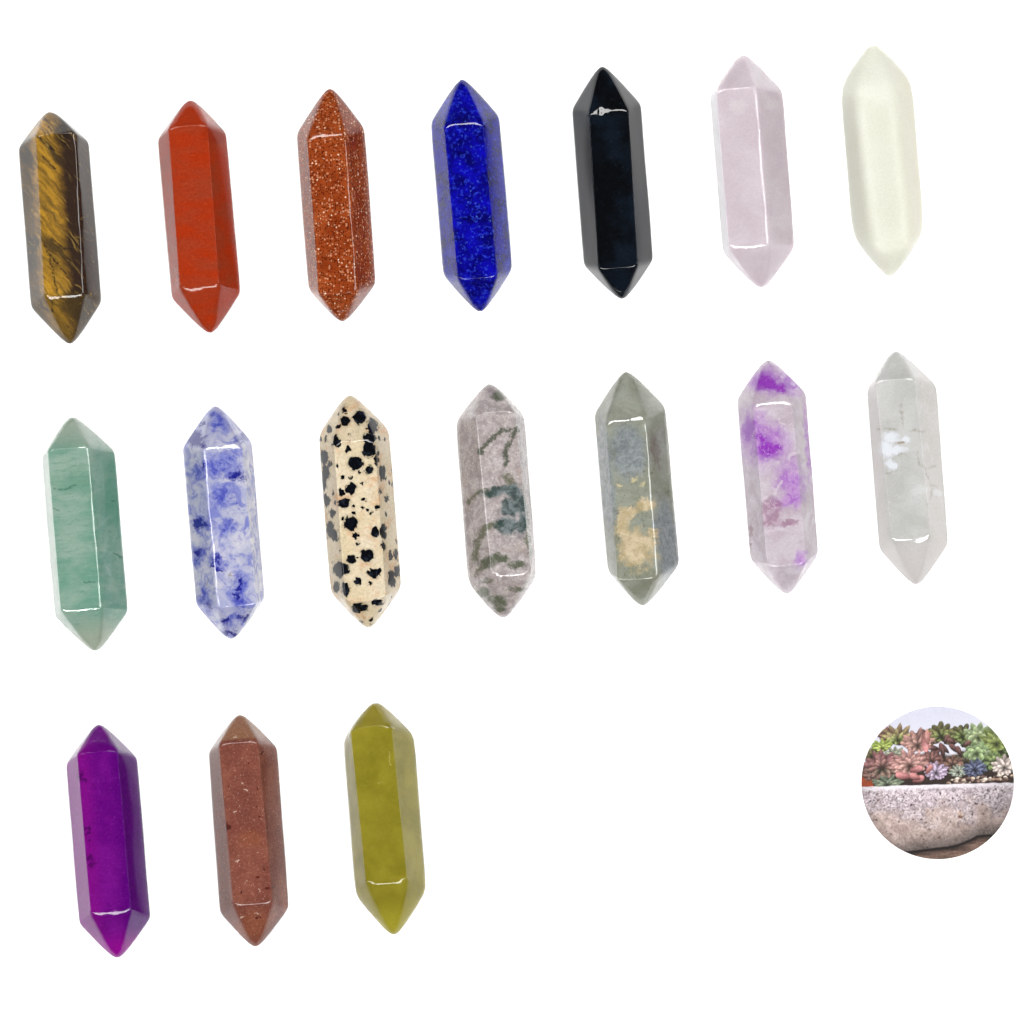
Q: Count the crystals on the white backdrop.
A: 17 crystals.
